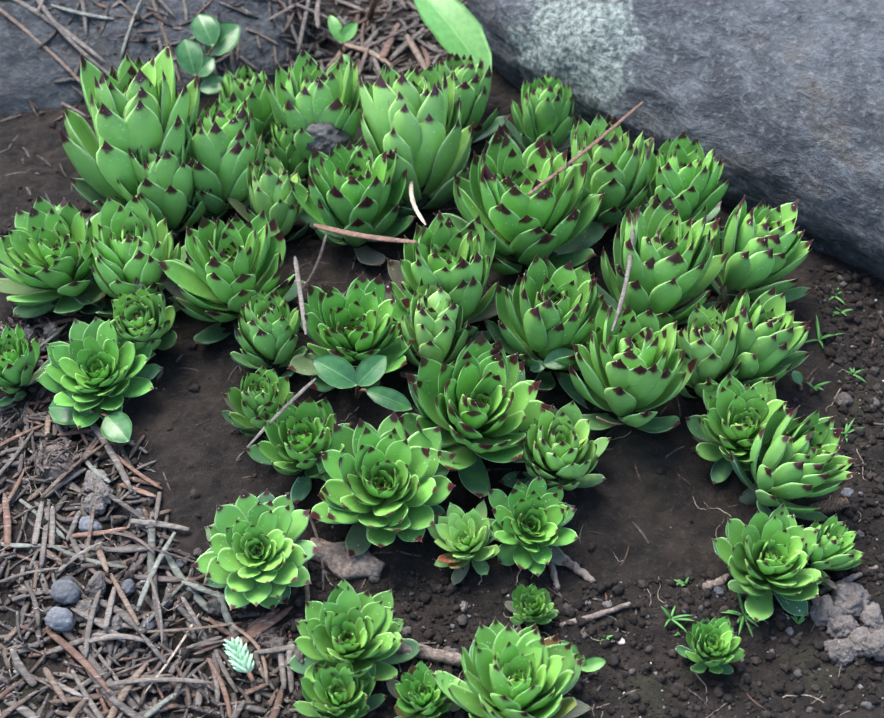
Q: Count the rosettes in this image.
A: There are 48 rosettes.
